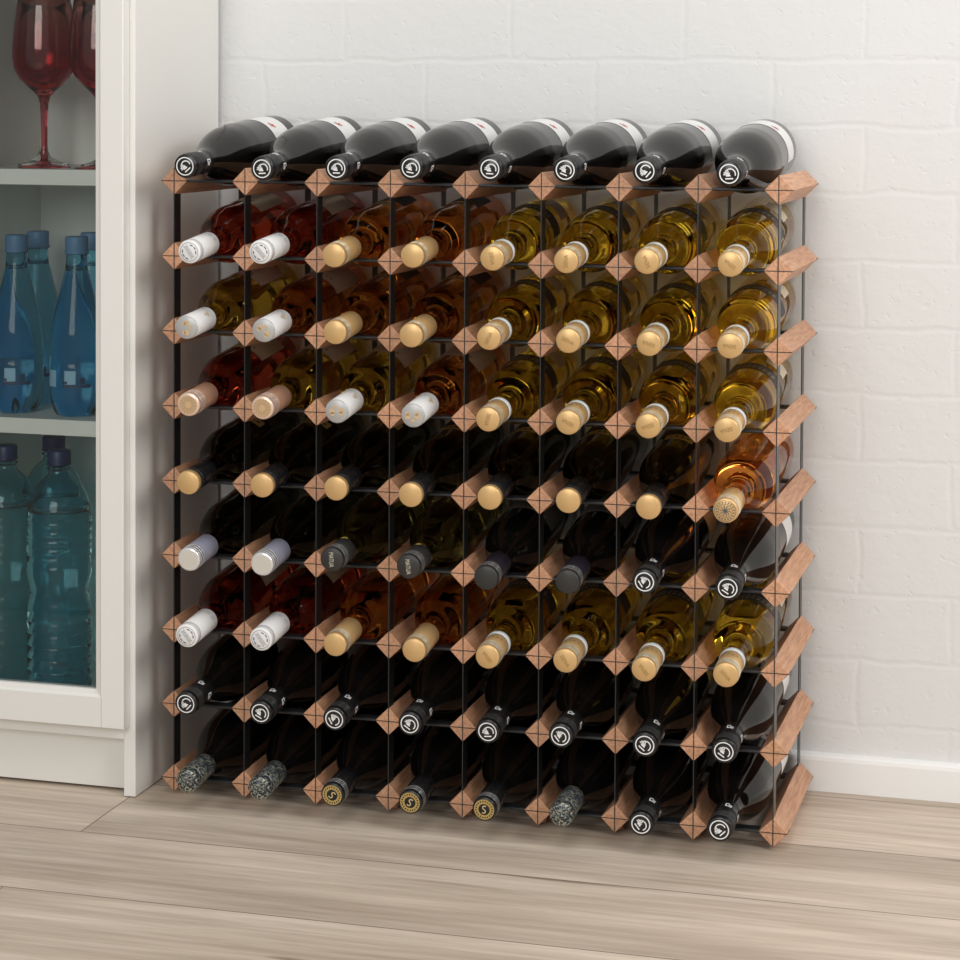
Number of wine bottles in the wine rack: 72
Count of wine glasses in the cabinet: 4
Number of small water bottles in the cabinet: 4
